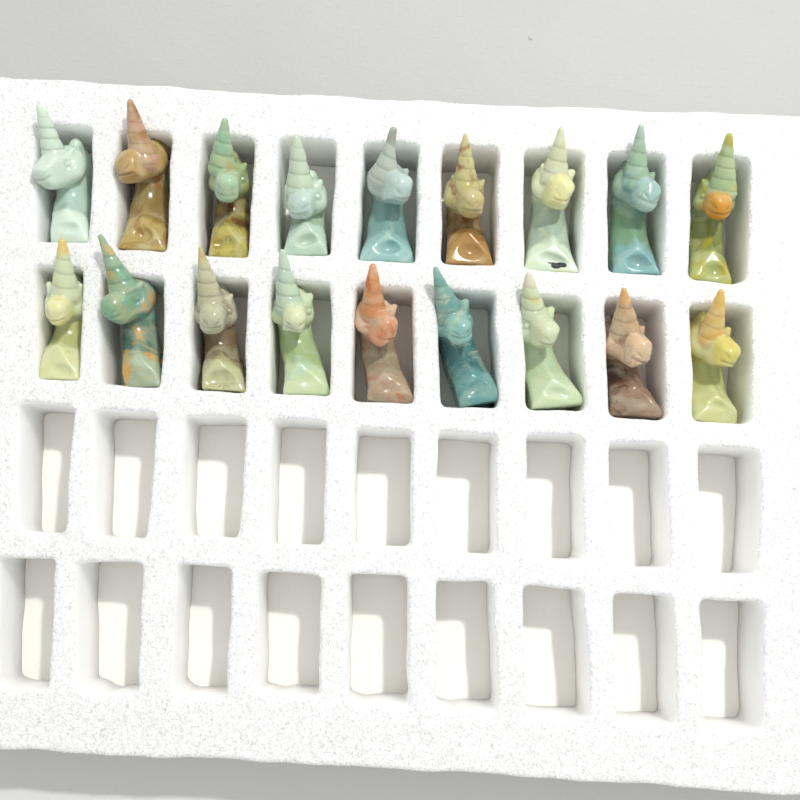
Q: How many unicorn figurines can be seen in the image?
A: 18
